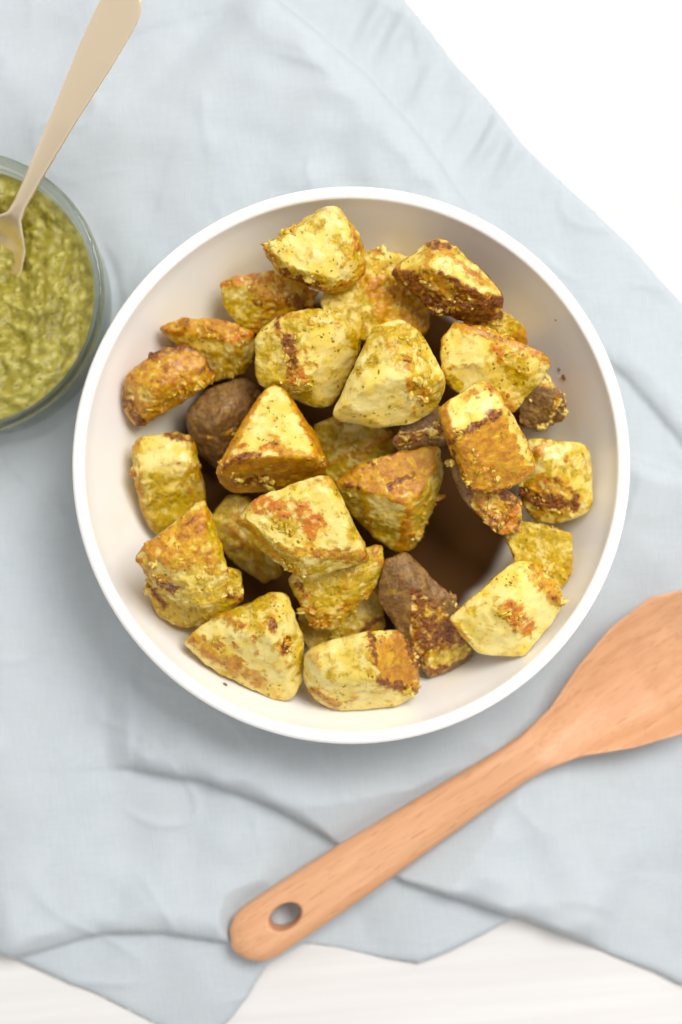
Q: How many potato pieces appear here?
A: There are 31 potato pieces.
